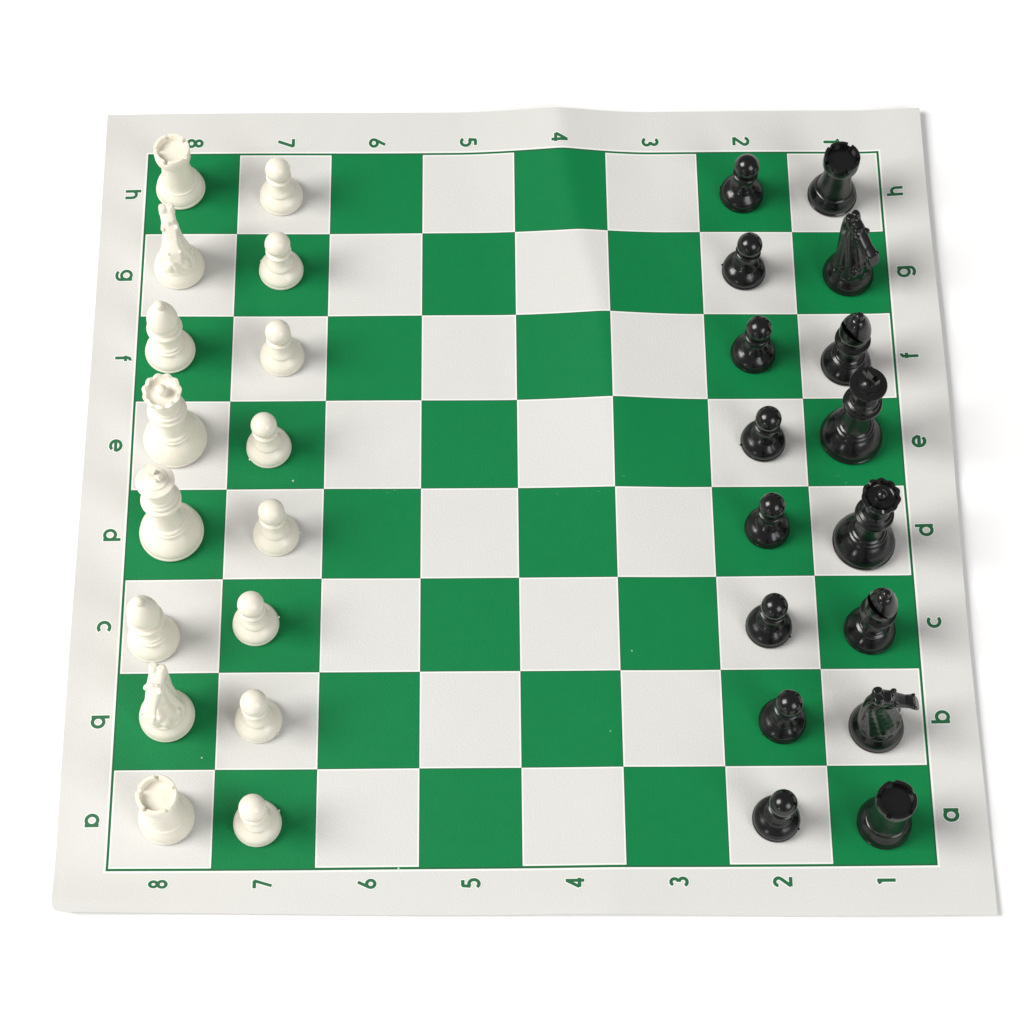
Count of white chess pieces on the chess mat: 16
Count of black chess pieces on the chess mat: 16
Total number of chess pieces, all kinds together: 32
